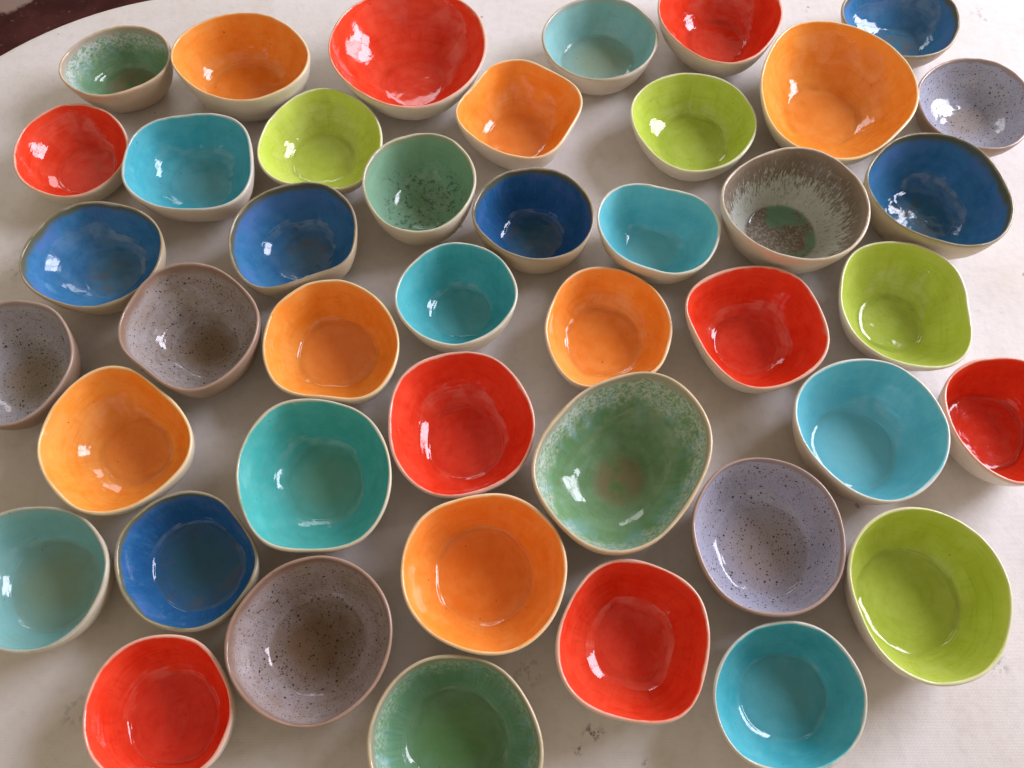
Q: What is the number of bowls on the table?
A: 43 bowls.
